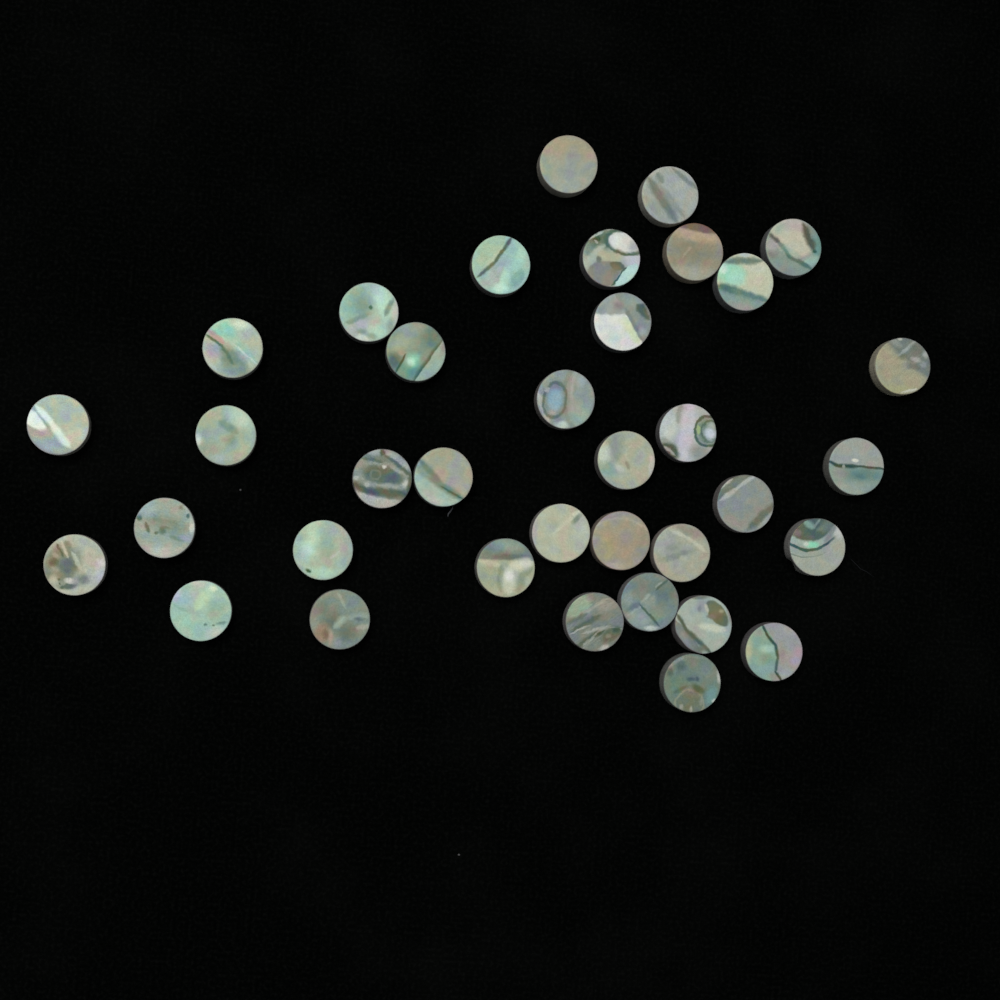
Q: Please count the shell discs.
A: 36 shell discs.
